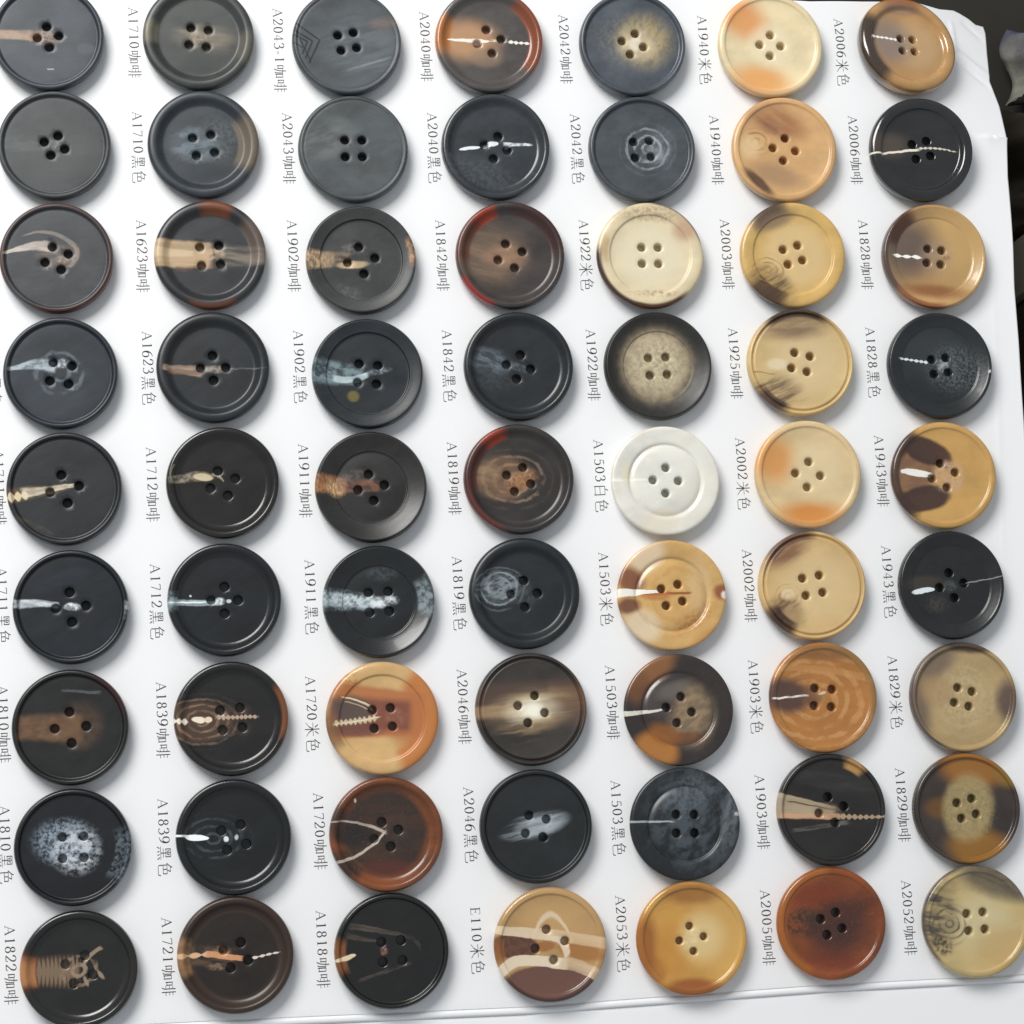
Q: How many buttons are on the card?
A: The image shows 63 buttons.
